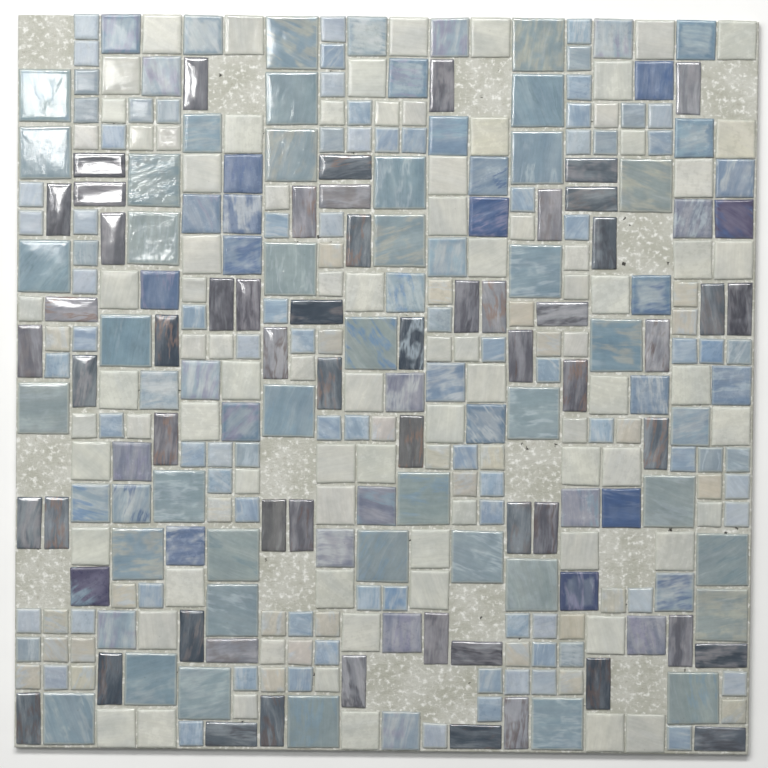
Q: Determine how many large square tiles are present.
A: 39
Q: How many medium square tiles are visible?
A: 102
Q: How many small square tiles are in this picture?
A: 147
